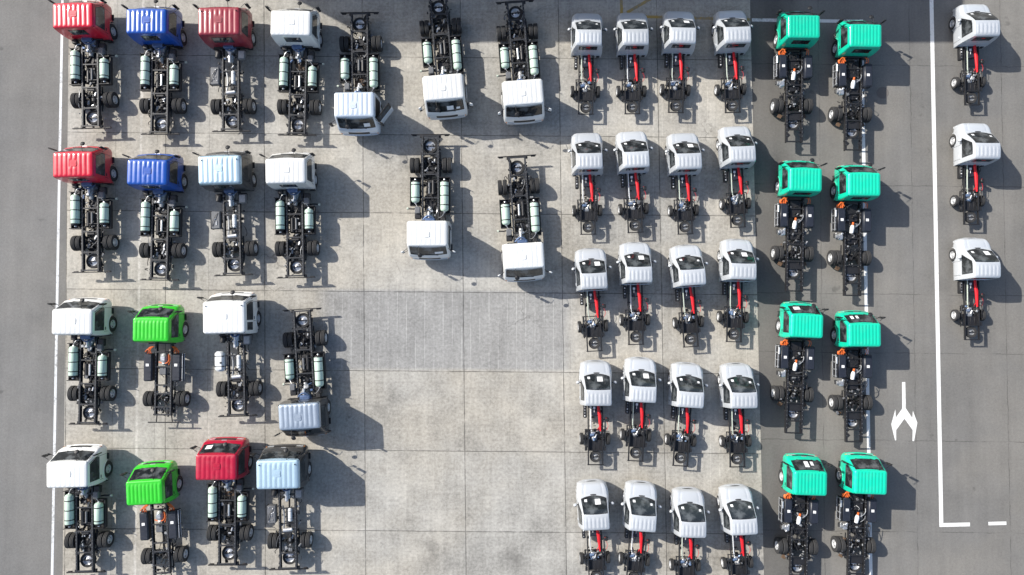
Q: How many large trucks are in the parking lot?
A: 29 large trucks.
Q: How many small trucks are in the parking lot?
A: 23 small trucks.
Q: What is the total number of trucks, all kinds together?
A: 52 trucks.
